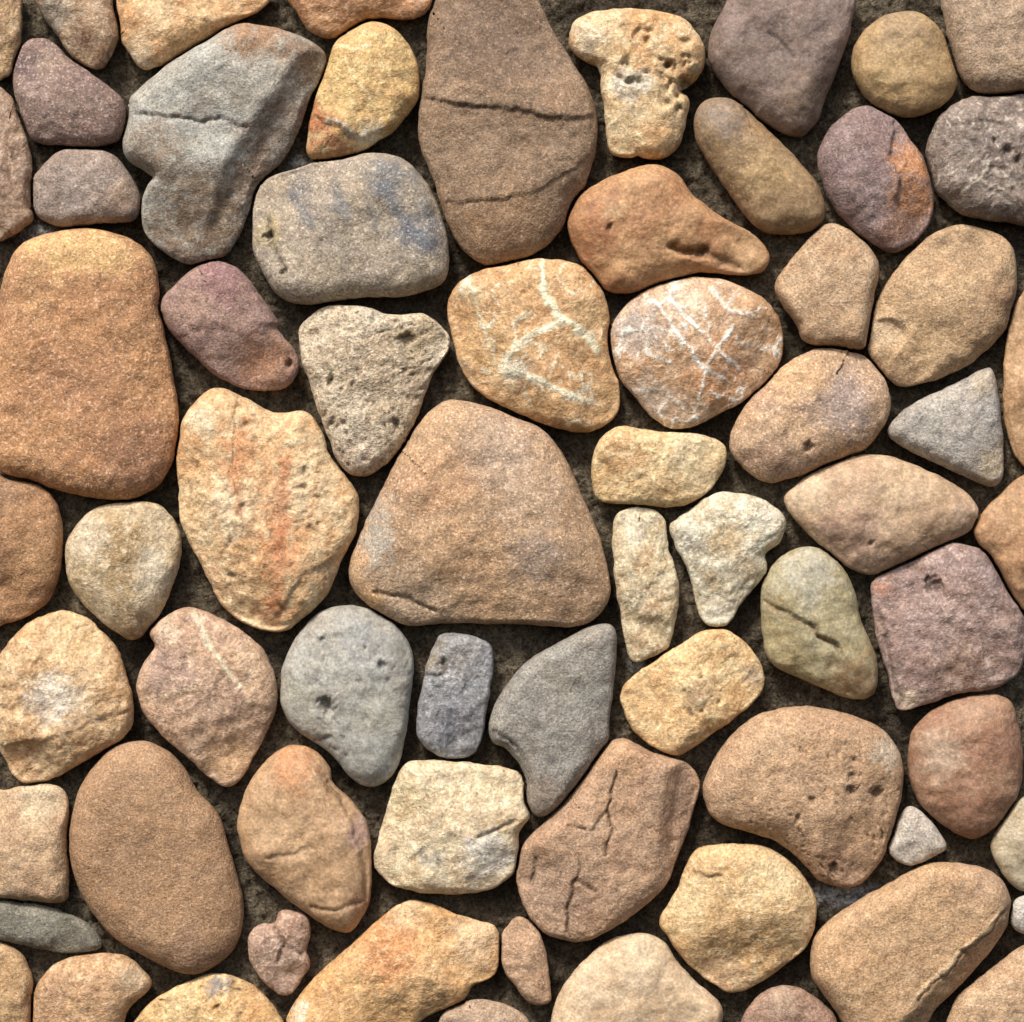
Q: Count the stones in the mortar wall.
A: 69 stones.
